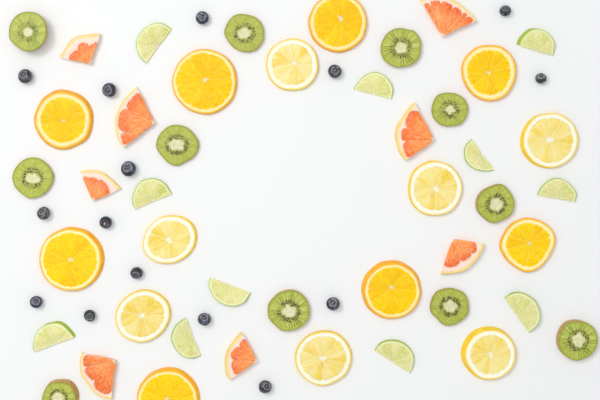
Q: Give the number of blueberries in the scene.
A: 15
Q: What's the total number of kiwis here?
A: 11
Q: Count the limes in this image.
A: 11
